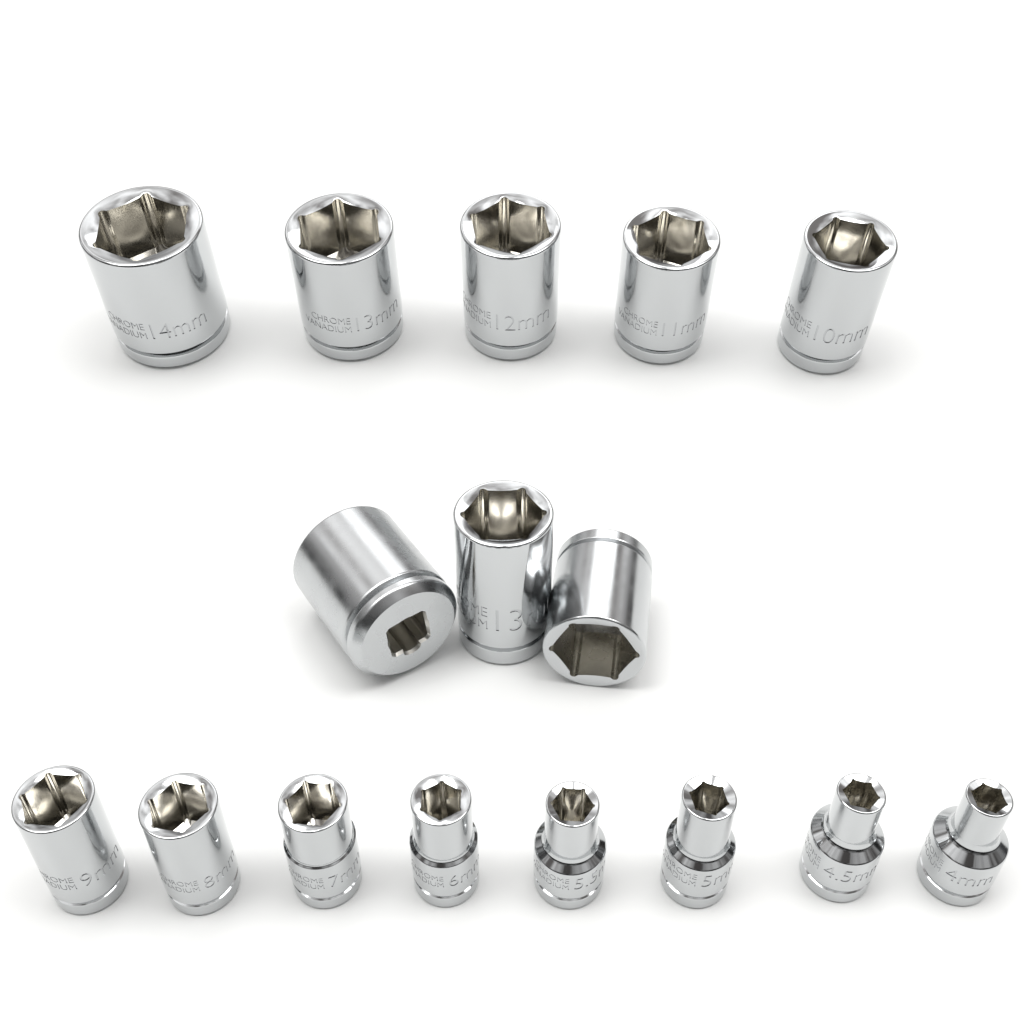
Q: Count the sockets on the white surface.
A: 16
